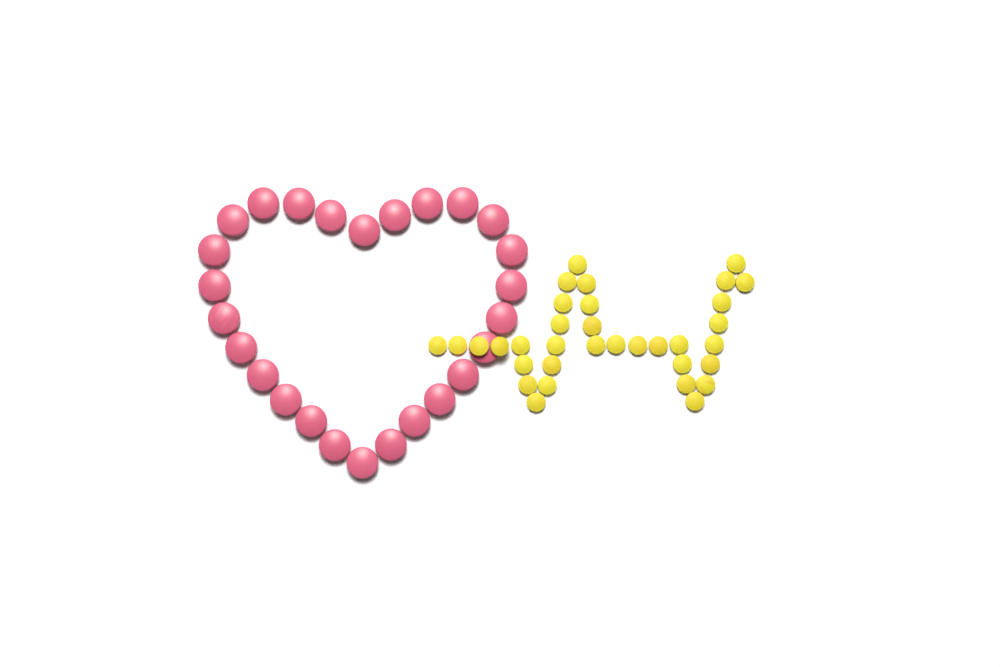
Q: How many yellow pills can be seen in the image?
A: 34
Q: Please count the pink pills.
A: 26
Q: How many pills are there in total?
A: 60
